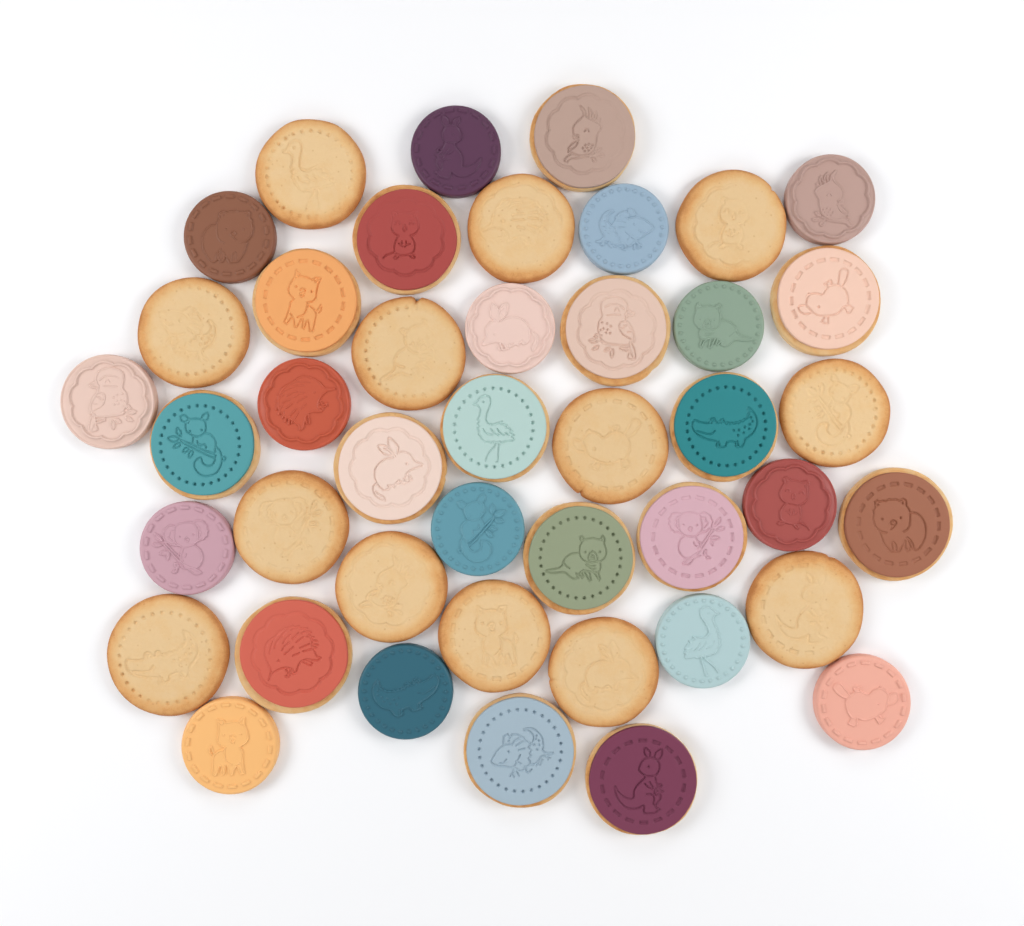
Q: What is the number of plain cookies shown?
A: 13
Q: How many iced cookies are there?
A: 15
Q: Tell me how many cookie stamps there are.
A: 15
